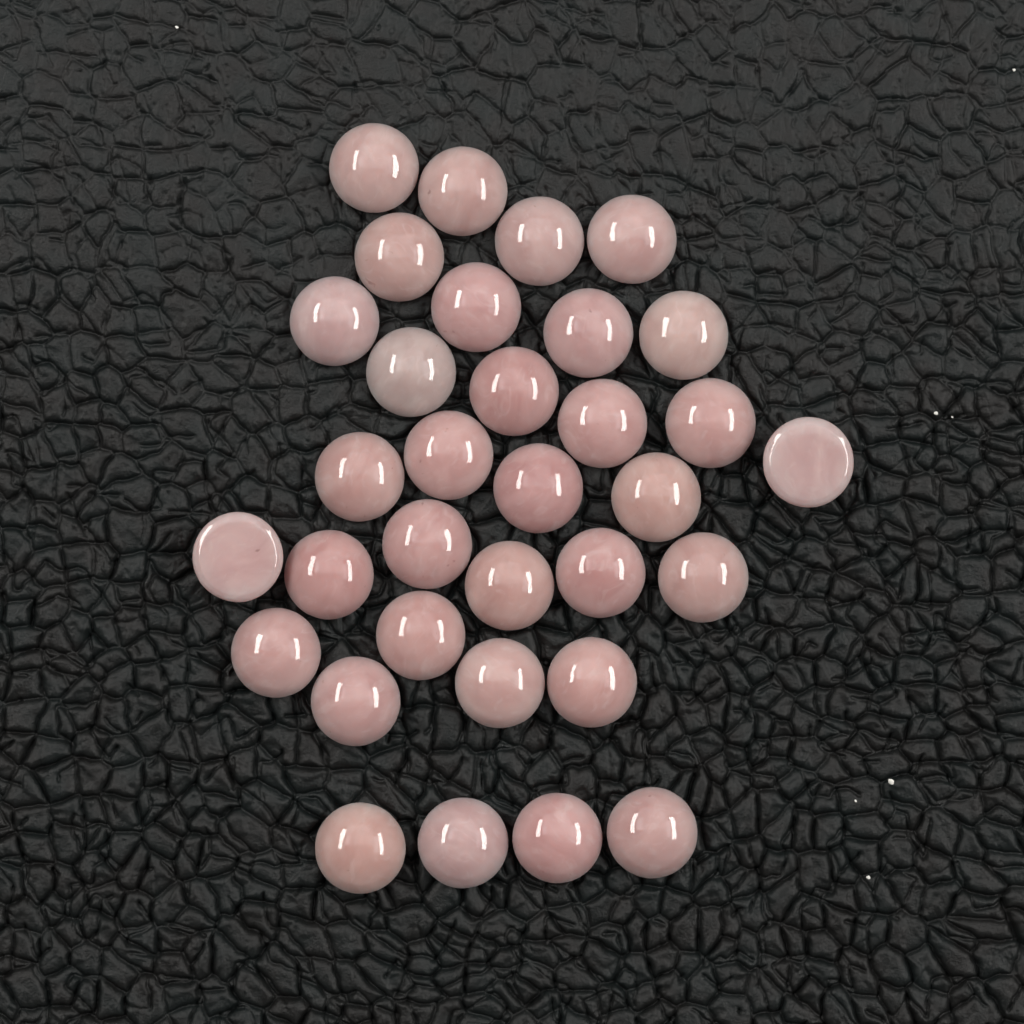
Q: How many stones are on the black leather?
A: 33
